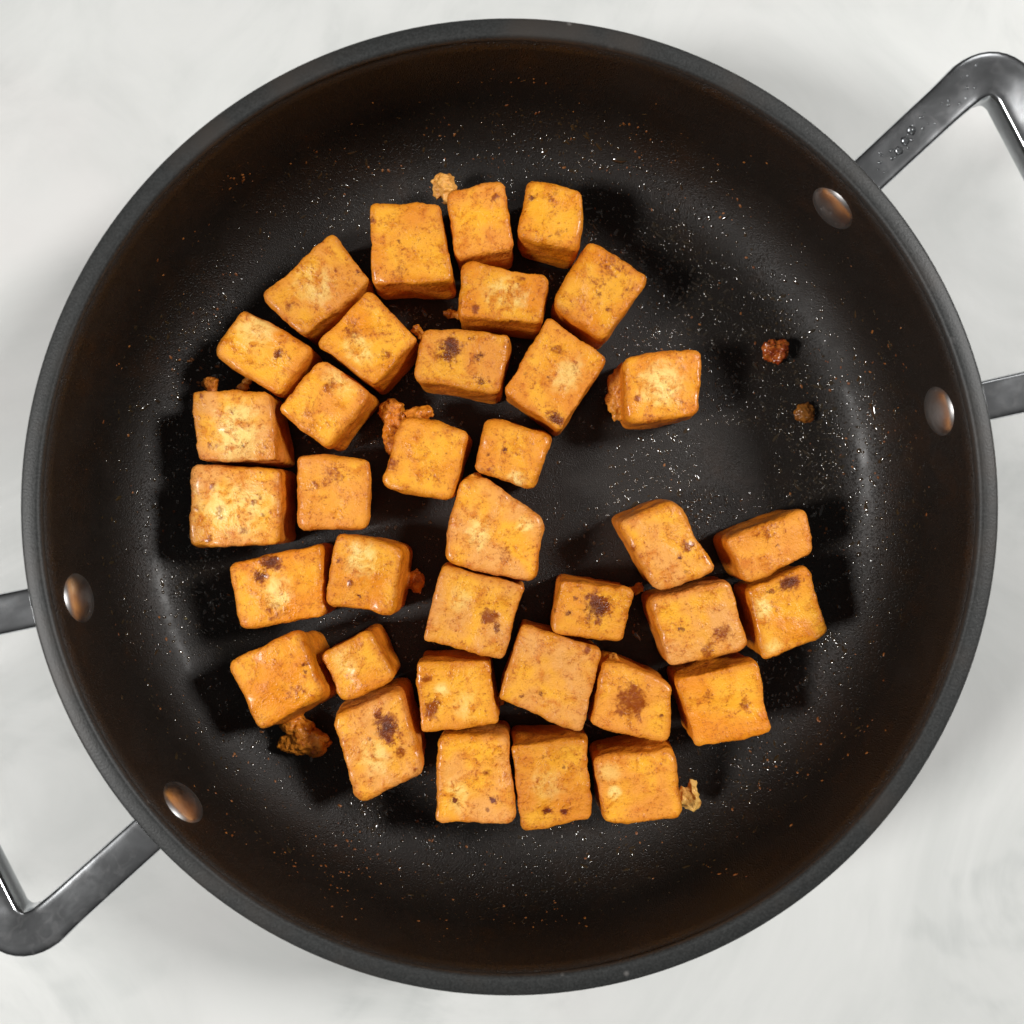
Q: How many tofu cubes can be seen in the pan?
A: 36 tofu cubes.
